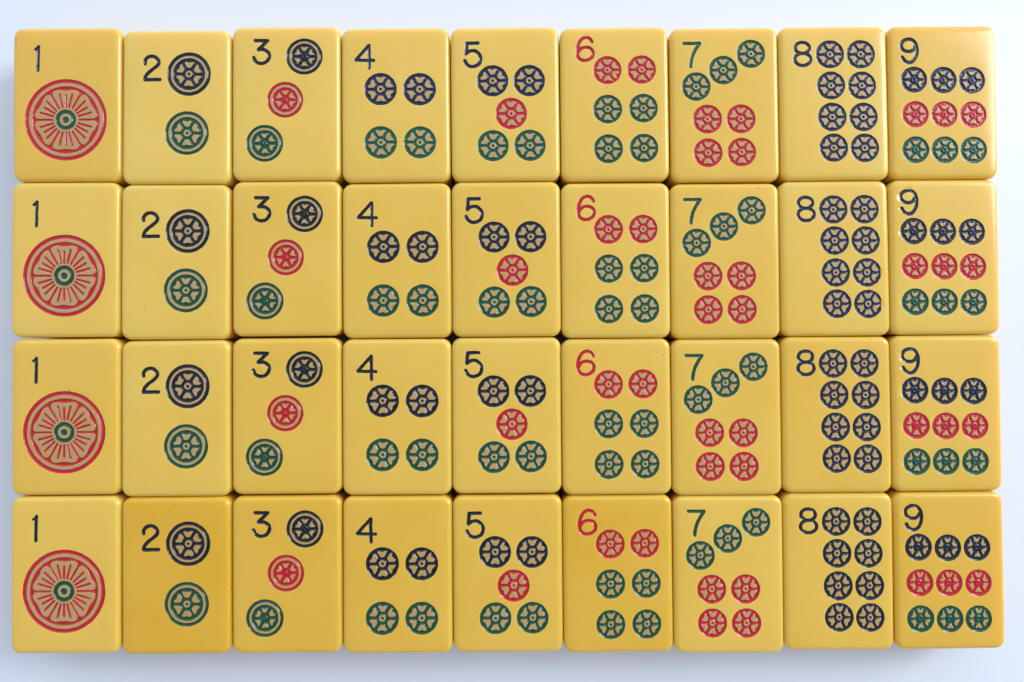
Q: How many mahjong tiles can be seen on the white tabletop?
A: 36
